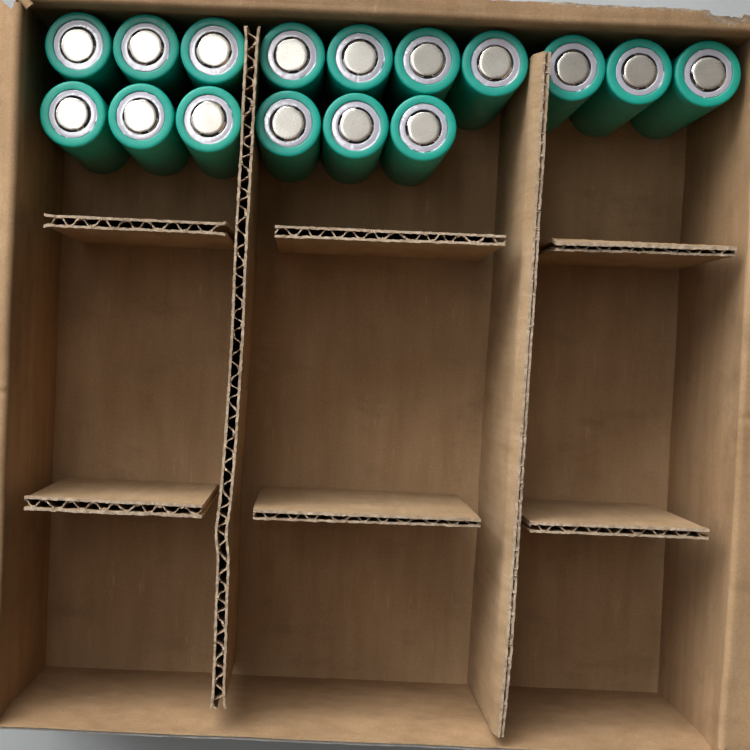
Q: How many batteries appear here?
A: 16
